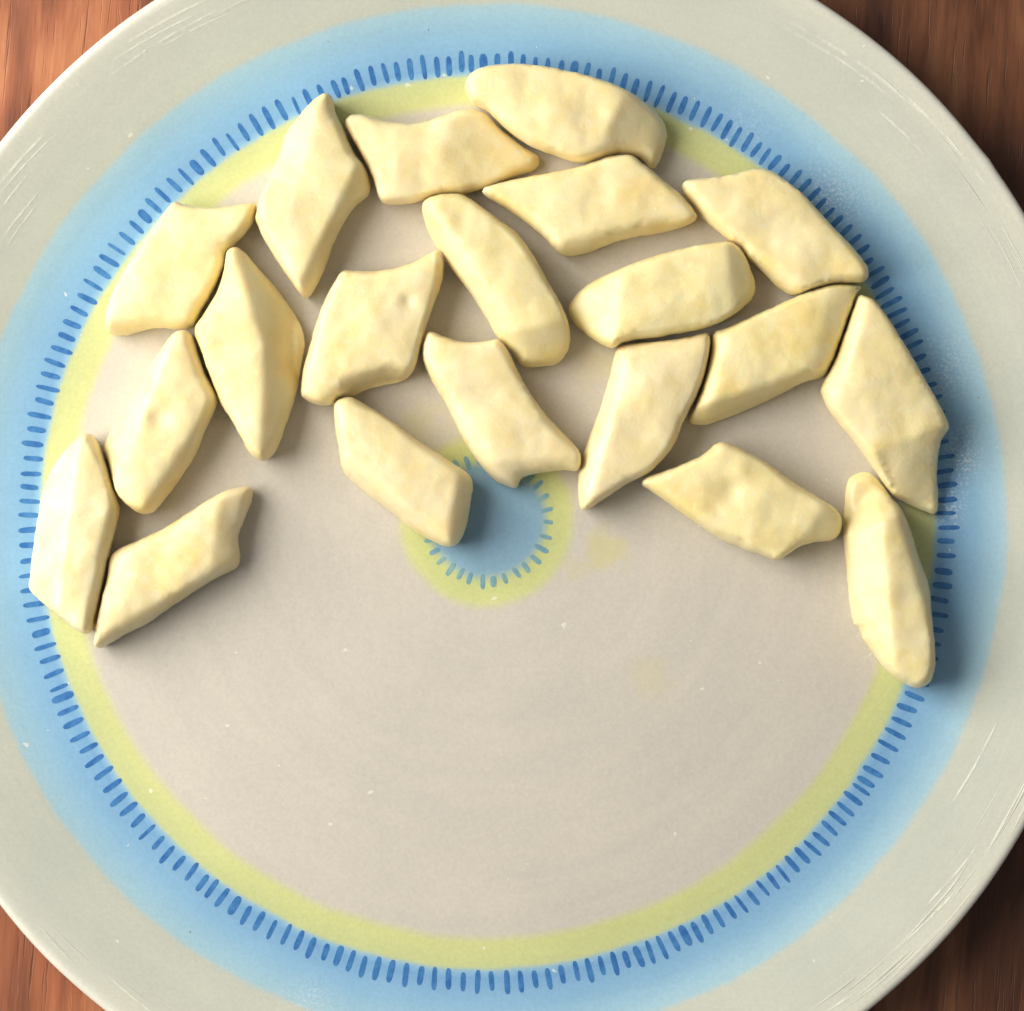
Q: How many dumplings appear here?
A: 20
